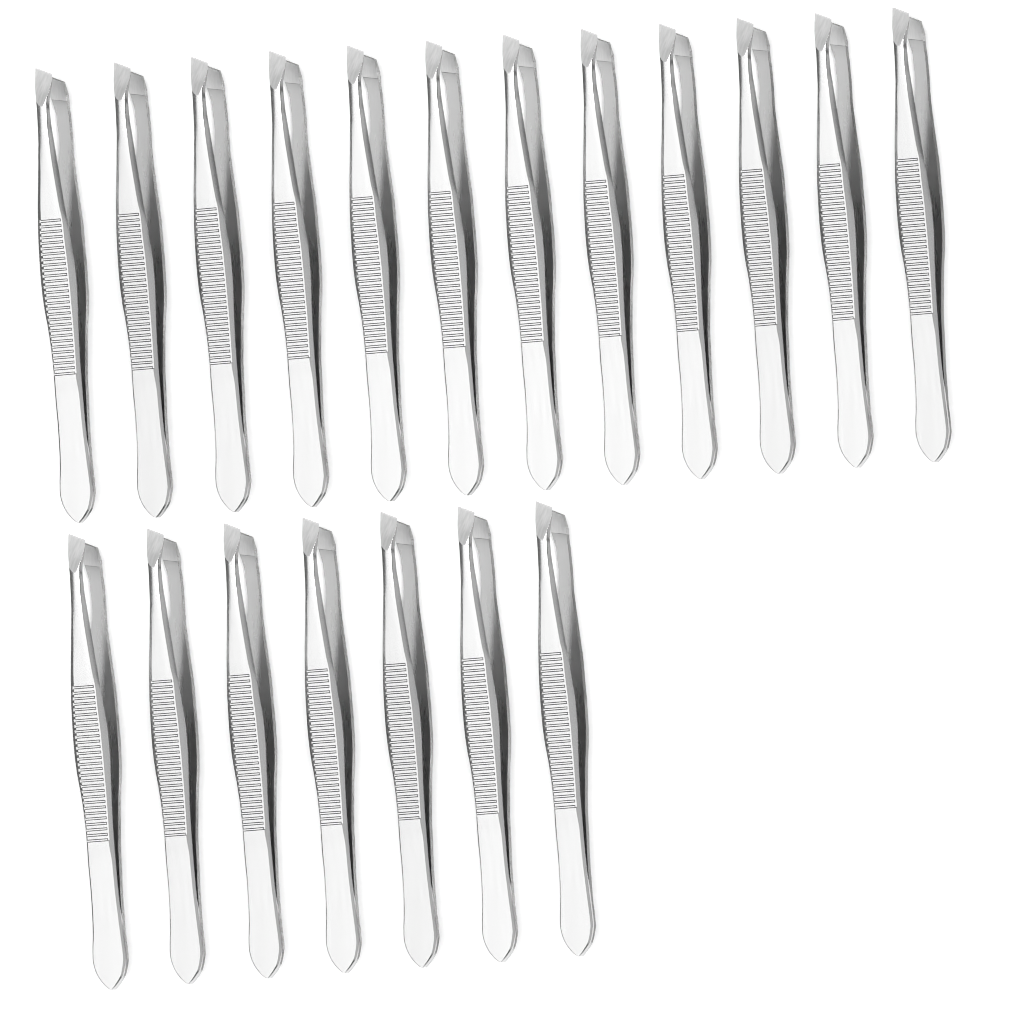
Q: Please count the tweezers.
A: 19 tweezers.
